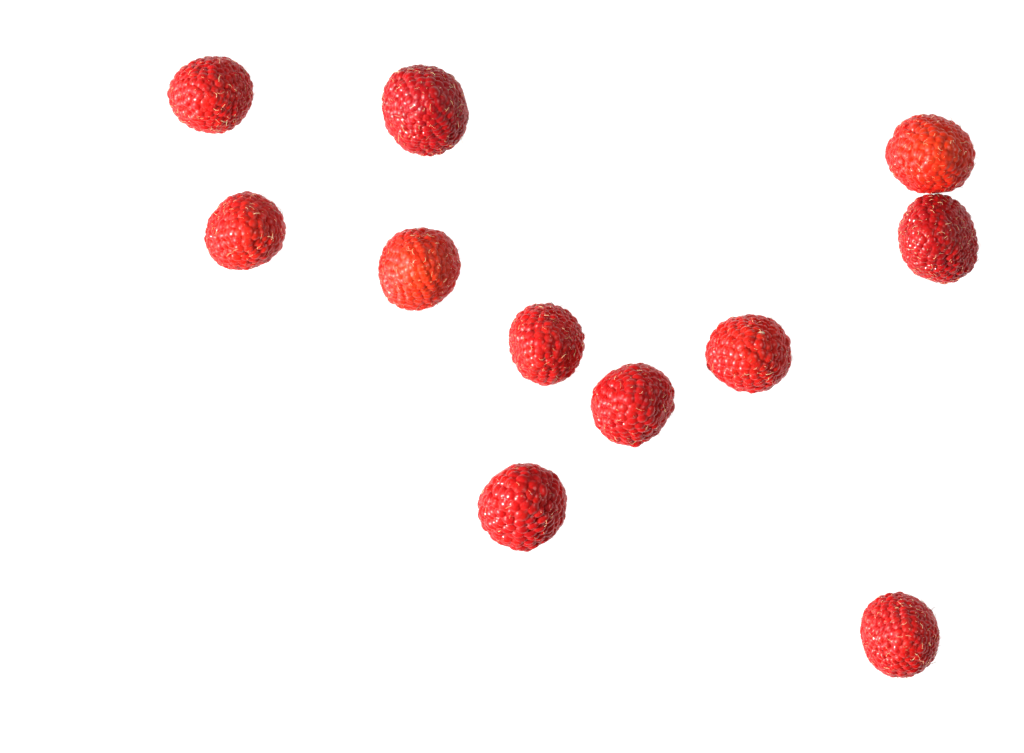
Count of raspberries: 11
